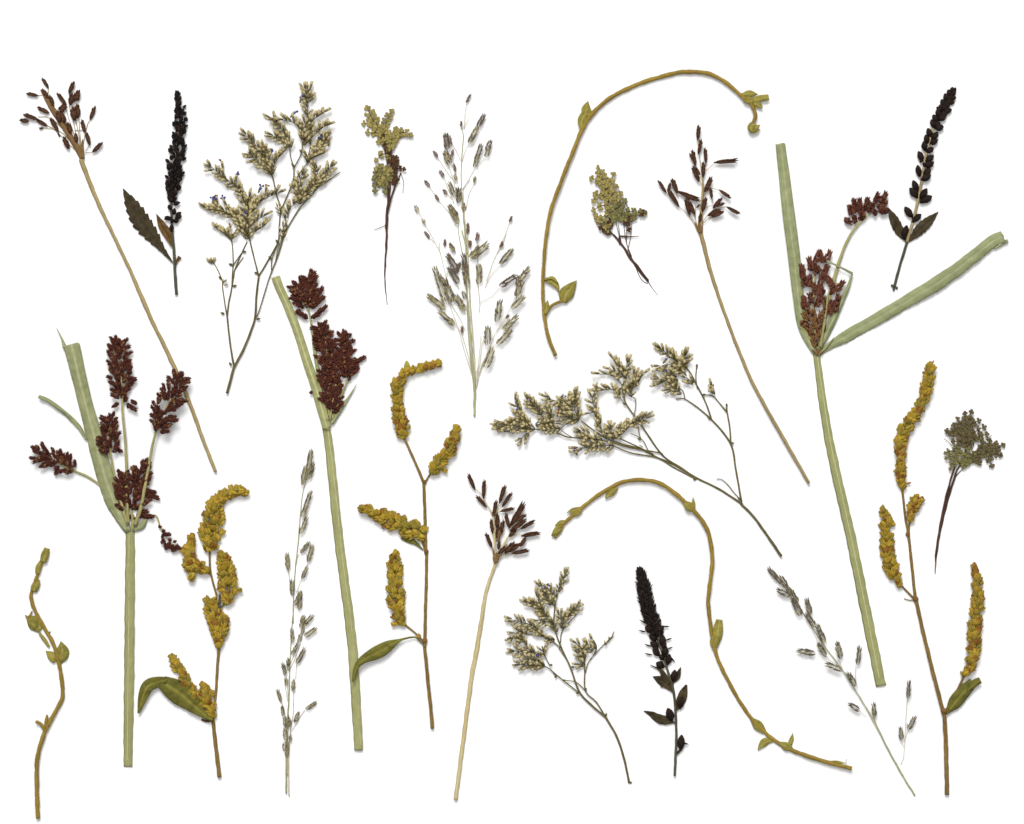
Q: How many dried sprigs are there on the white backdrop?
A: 24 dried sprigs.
